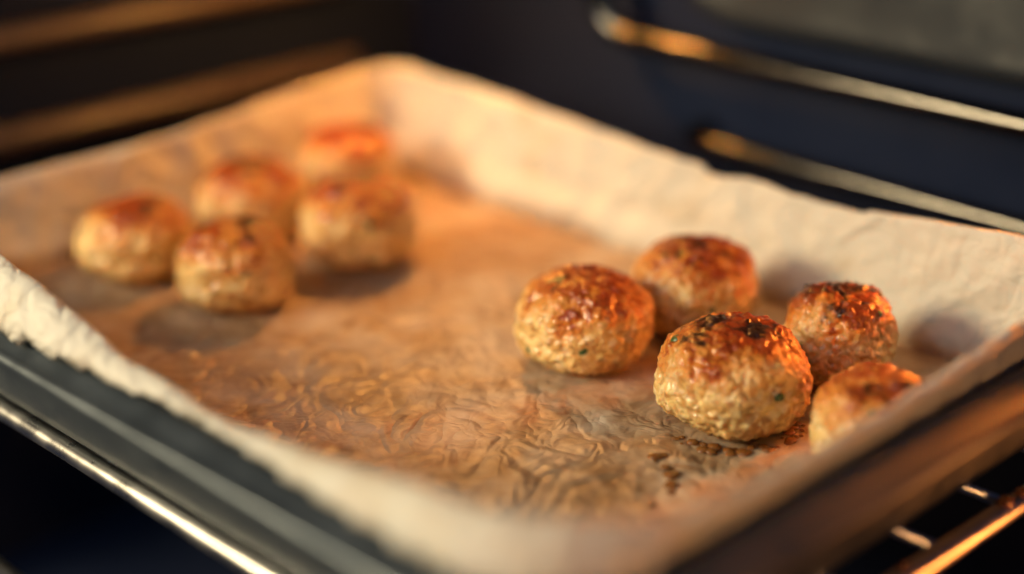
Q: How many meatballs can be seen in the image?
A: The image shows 10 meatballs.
